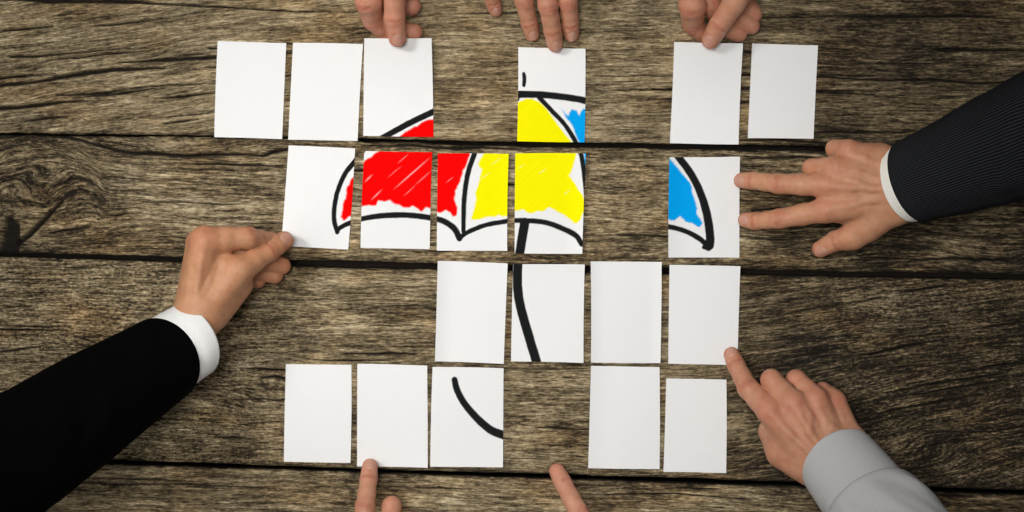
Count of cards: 20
